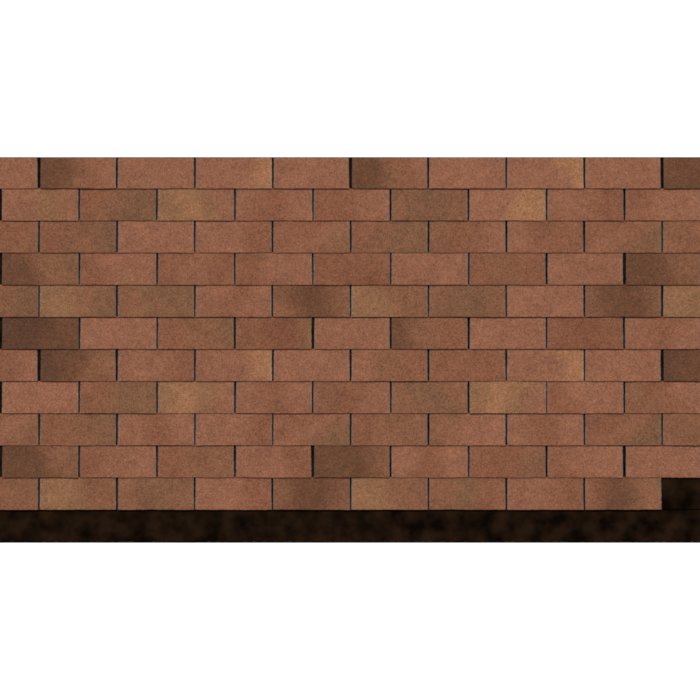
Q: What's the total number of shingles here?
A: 104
